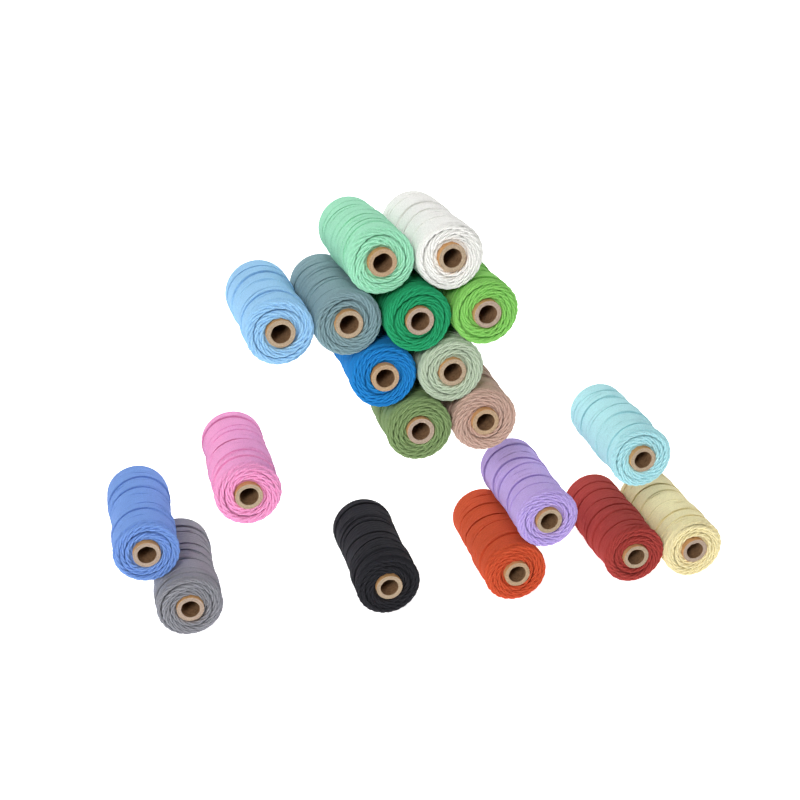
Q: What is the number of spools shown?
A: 19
